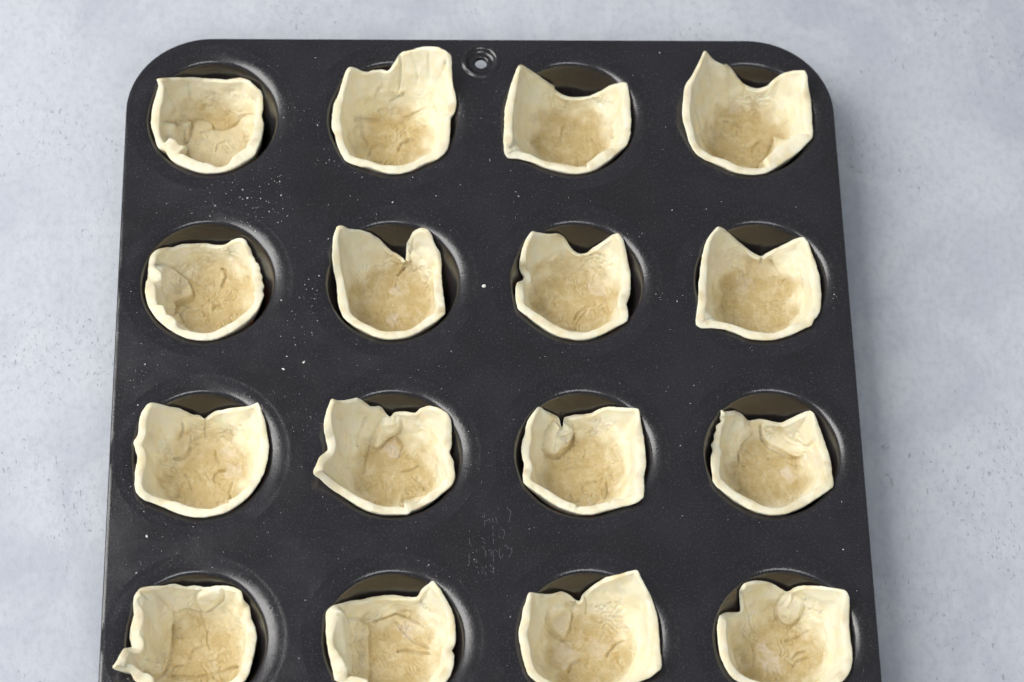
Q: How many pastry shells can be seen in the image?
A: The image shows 16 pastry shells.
